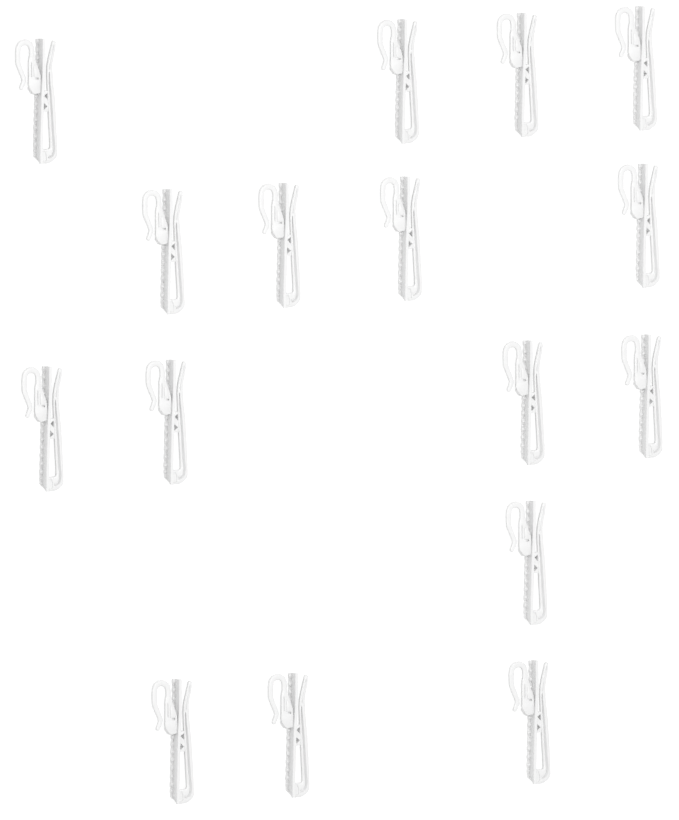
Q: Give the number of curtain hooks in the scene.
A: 16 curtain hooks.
